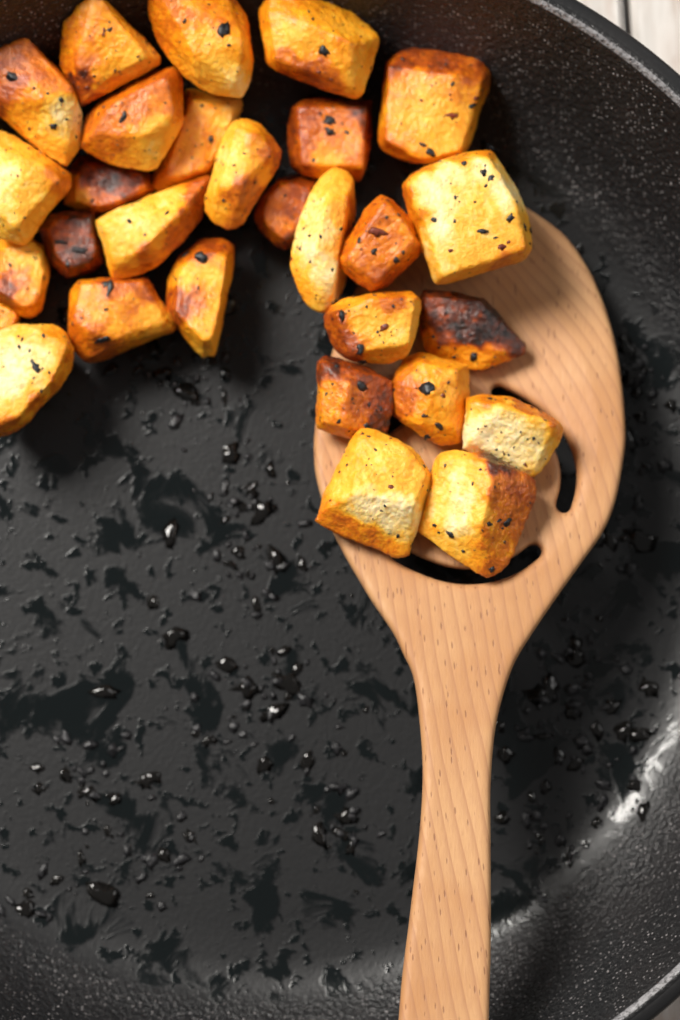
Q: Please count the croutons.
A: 29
